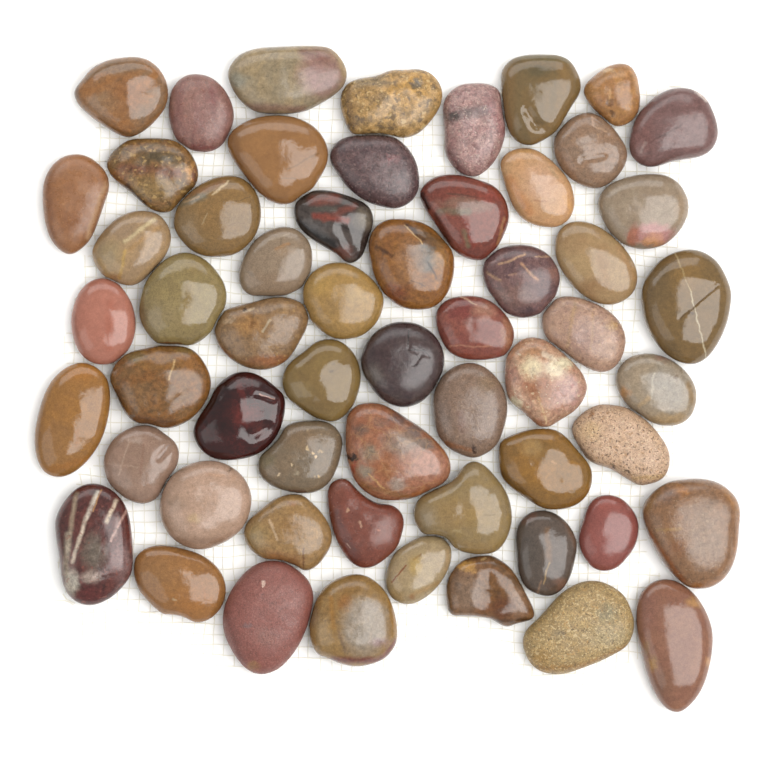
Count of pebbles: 58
